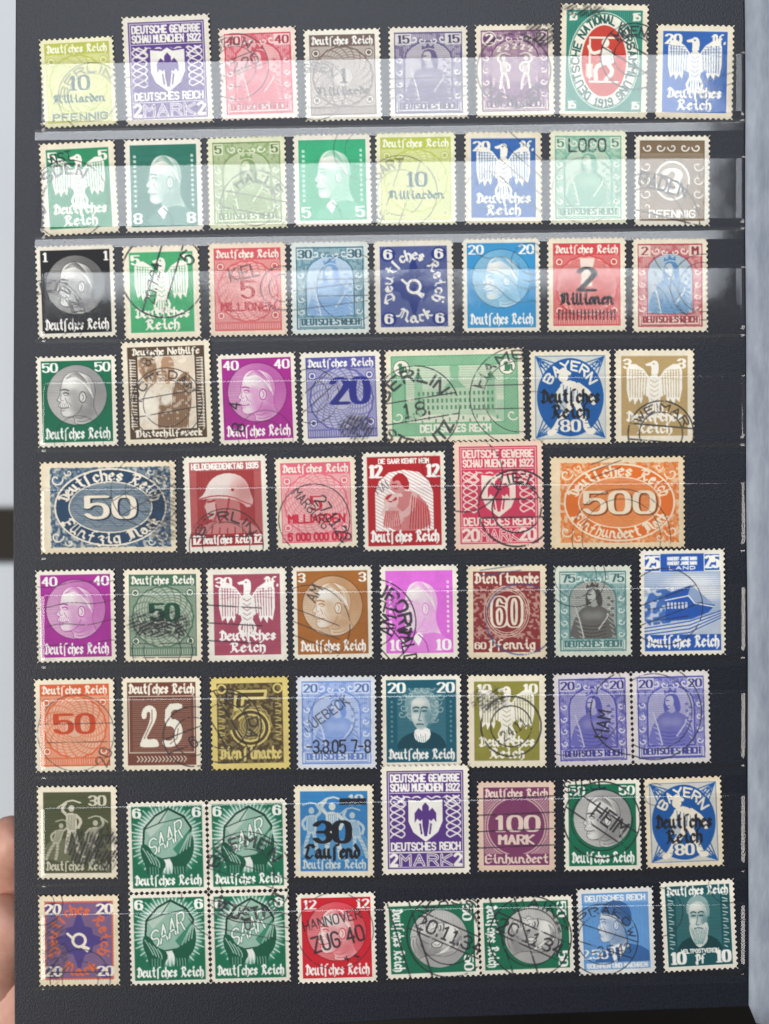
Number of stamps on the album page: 69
